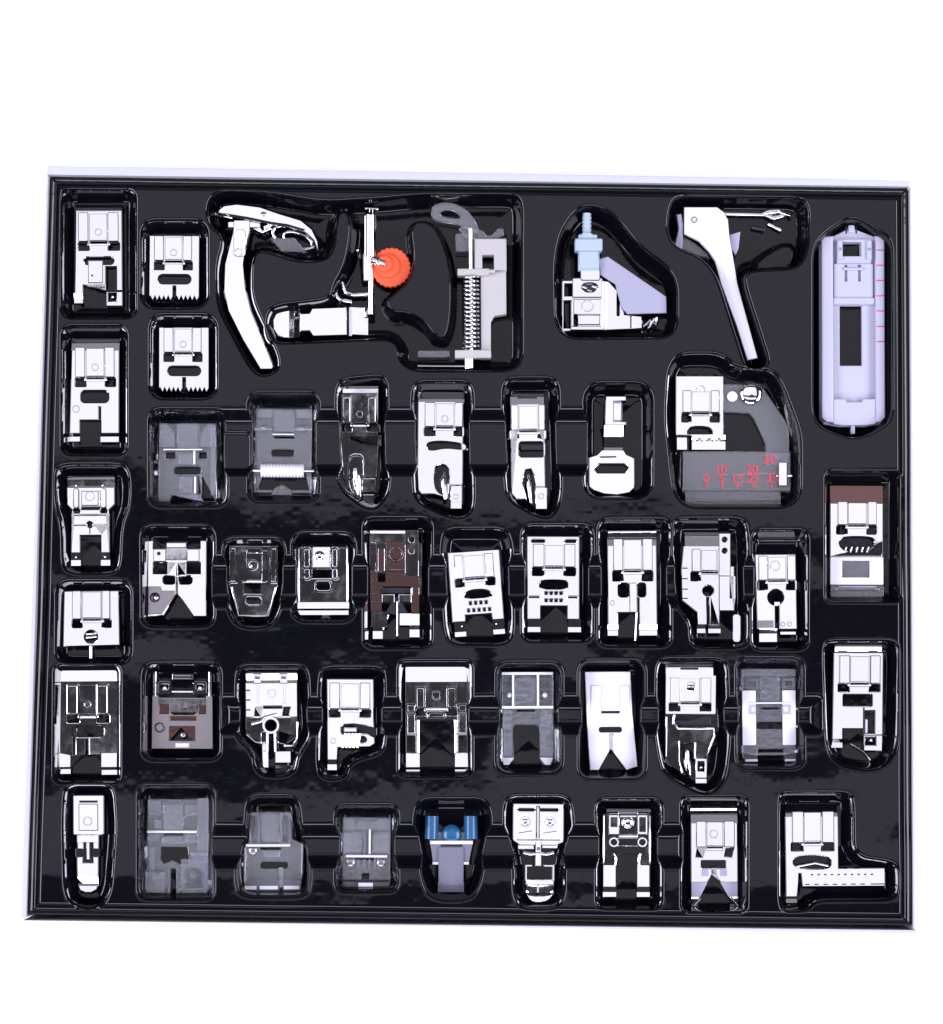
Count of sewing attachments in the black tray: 48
